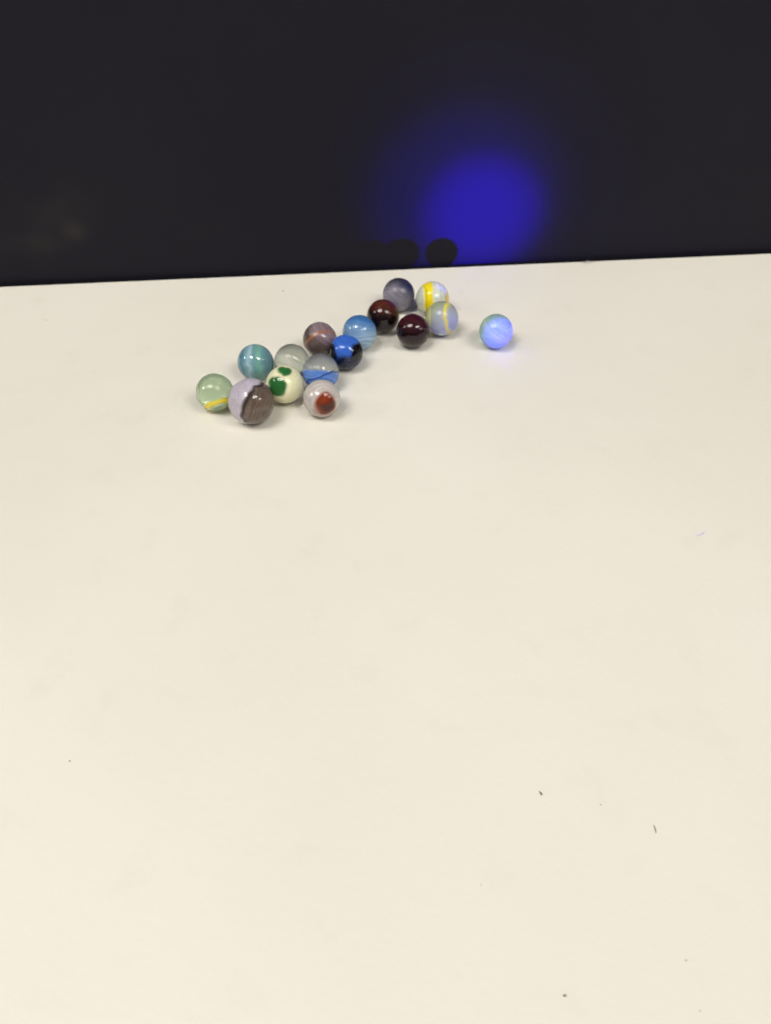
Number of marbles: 16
